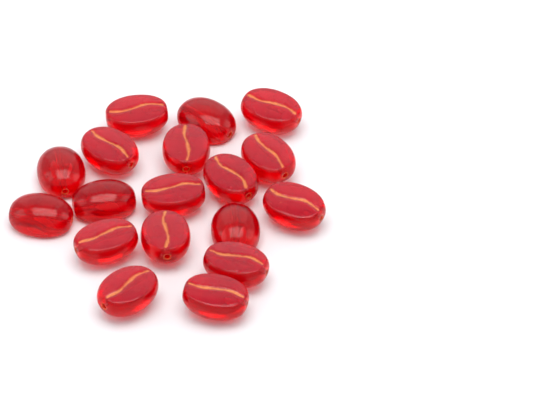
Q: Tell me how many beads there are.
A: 18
